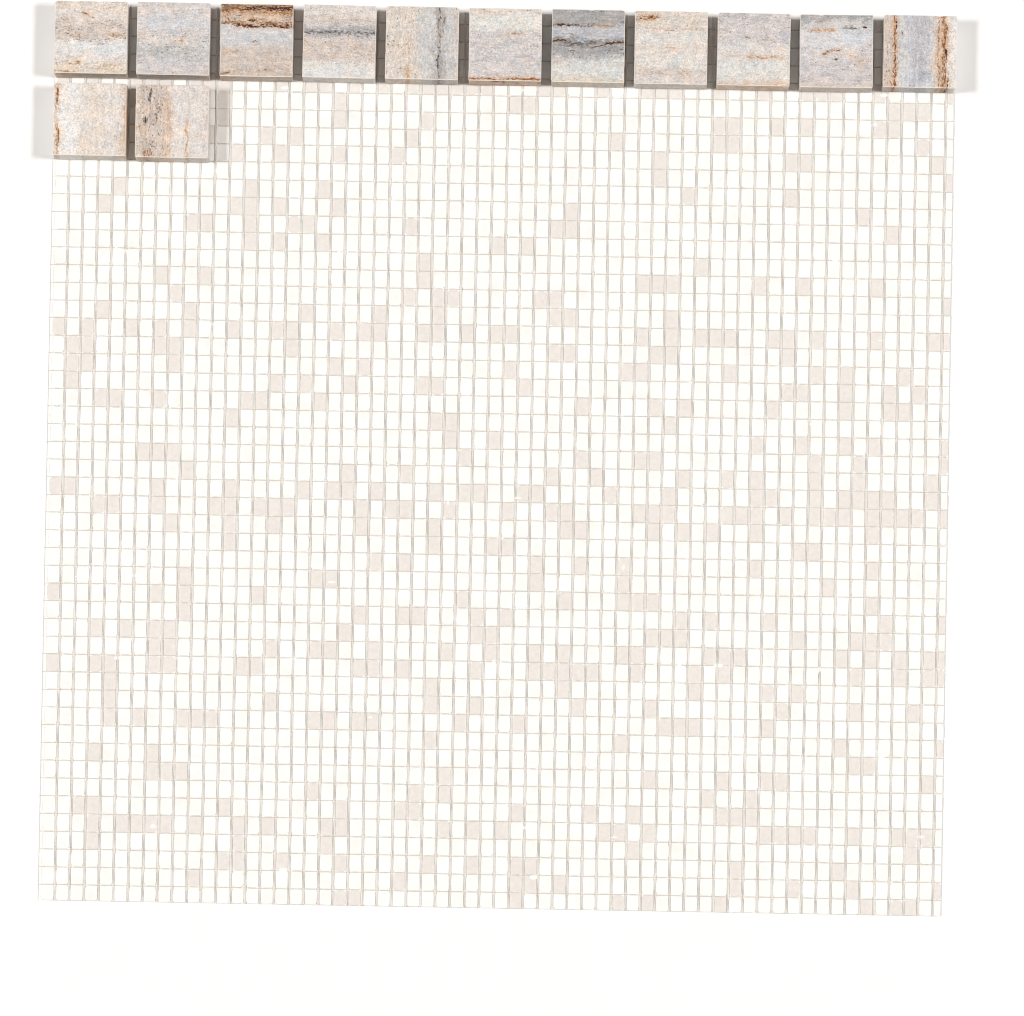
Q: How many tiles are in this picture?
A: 13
